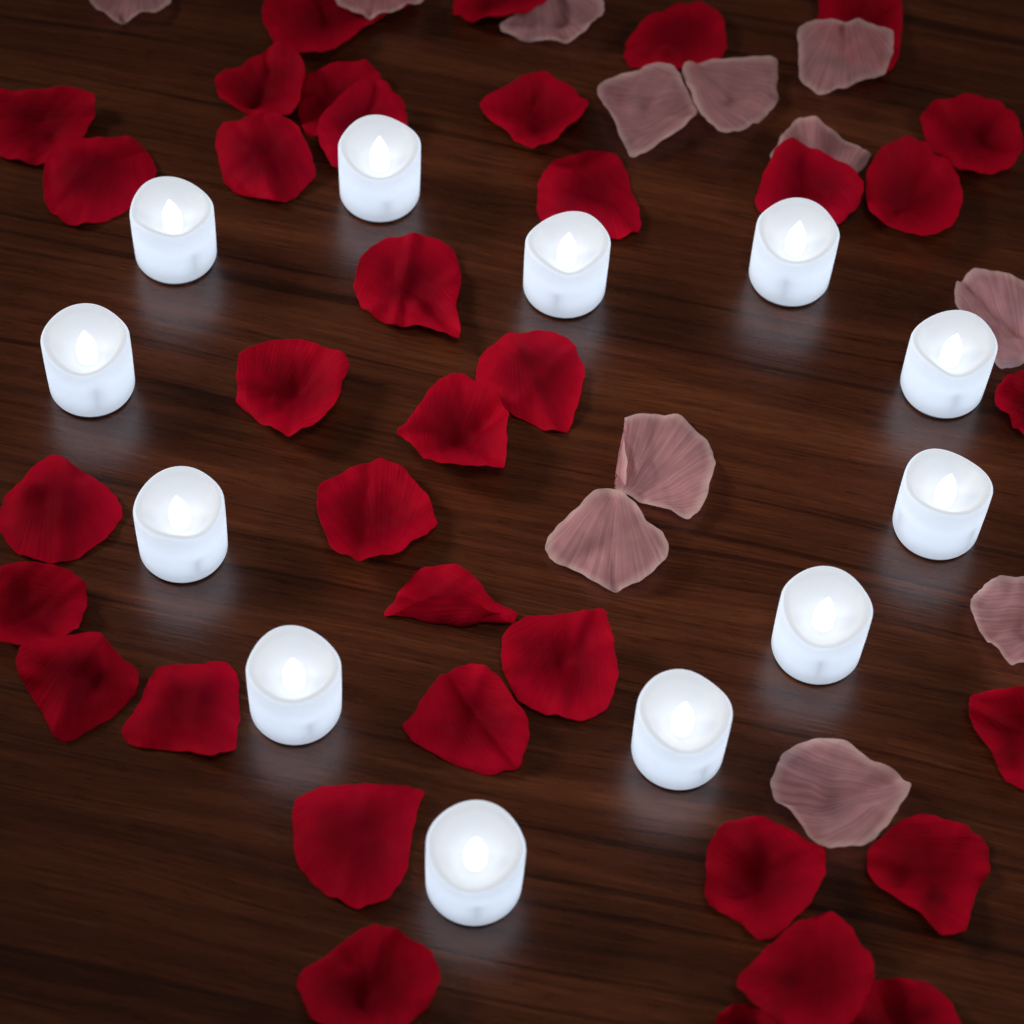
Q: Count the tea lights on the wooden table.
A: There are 12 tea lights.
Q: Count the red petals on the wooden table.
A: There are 36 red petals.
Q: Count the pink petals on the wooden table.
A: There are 12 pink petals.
